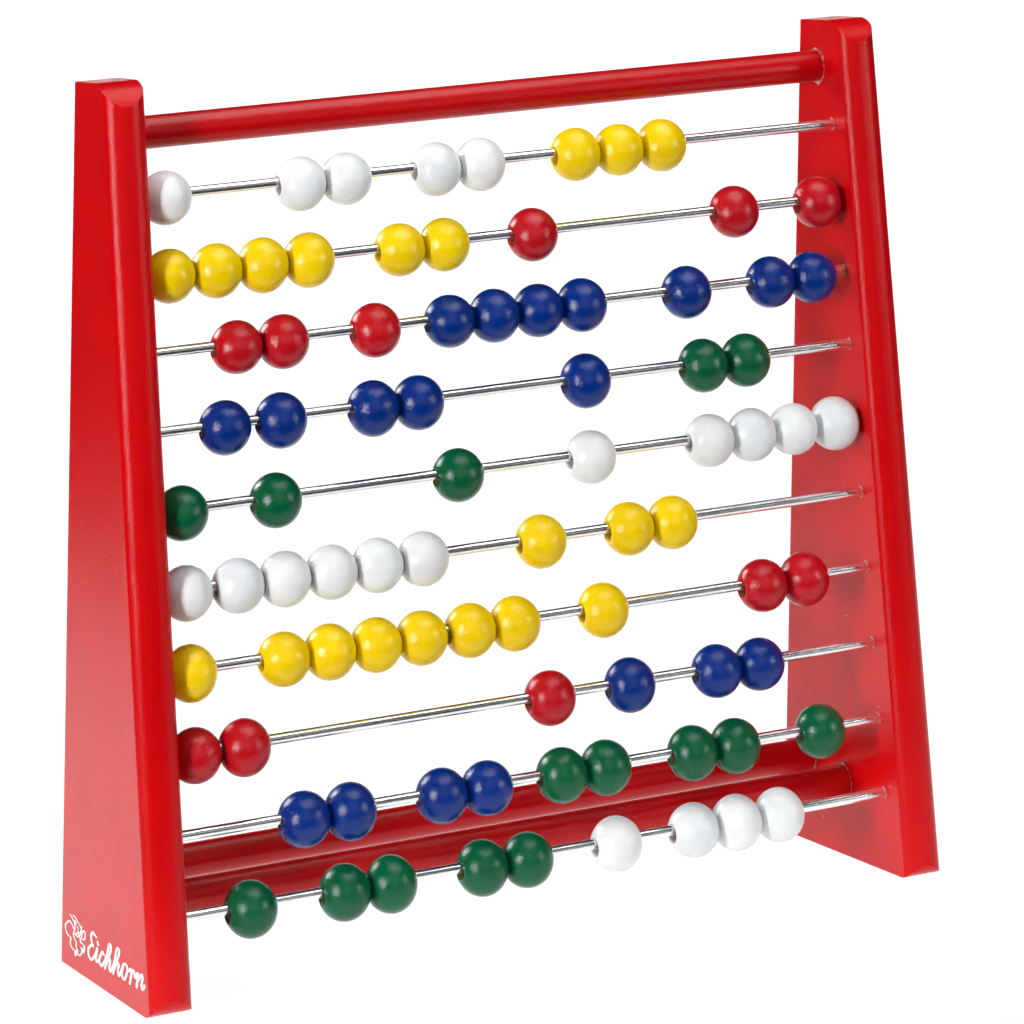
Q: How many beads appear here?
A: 85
